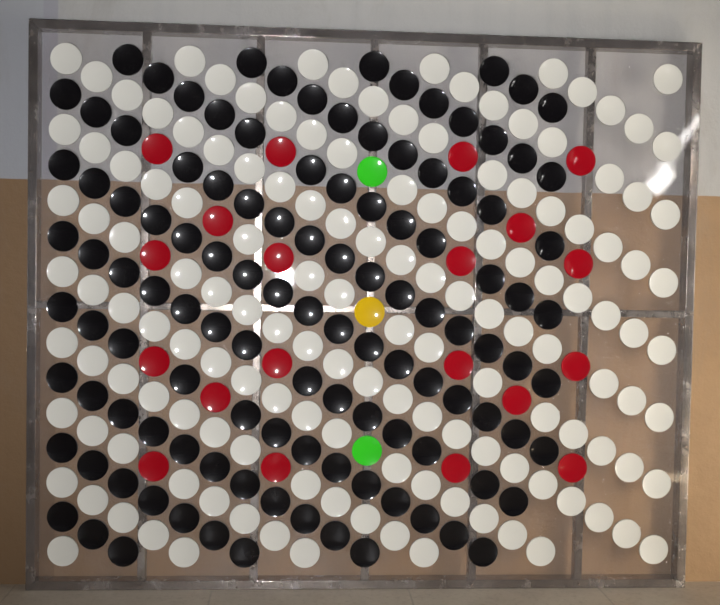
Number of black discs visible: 114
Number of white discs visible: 140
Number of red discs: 20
